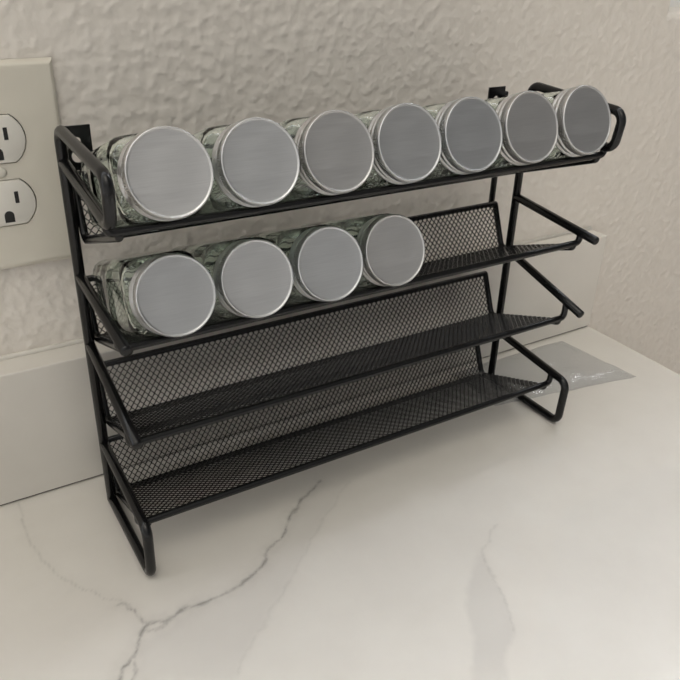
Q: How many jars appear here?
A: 11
